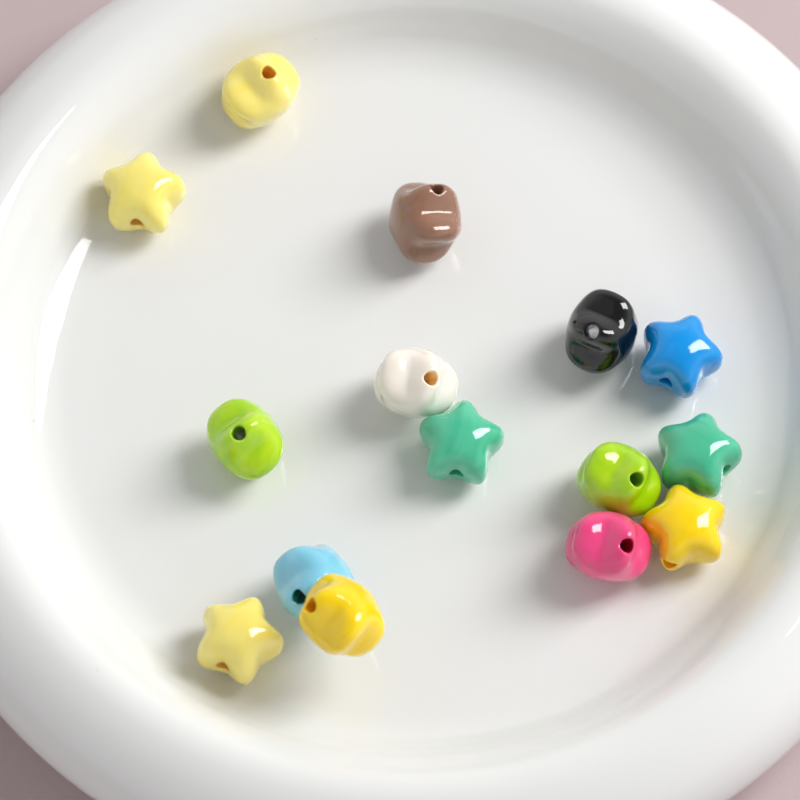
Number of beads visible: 15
